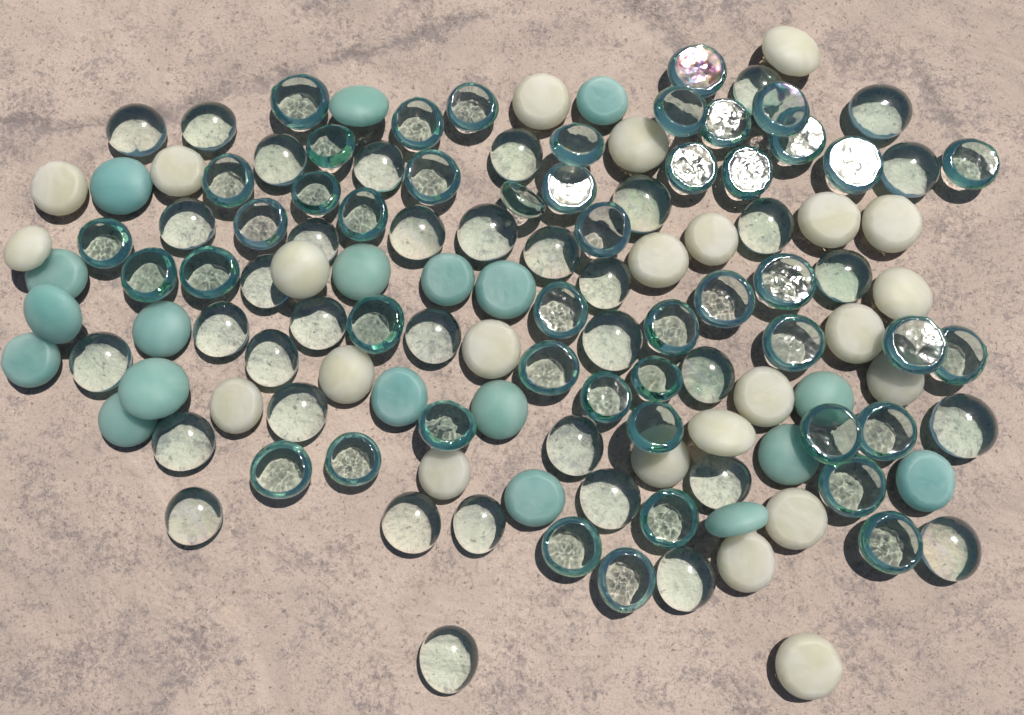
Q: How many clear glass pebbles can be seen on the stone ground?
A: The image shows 84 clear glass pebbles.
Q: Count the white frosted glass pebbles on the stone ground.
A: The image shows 24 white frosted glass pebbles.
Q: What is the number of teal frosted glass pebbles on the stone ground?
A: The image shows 19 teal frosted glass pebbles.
